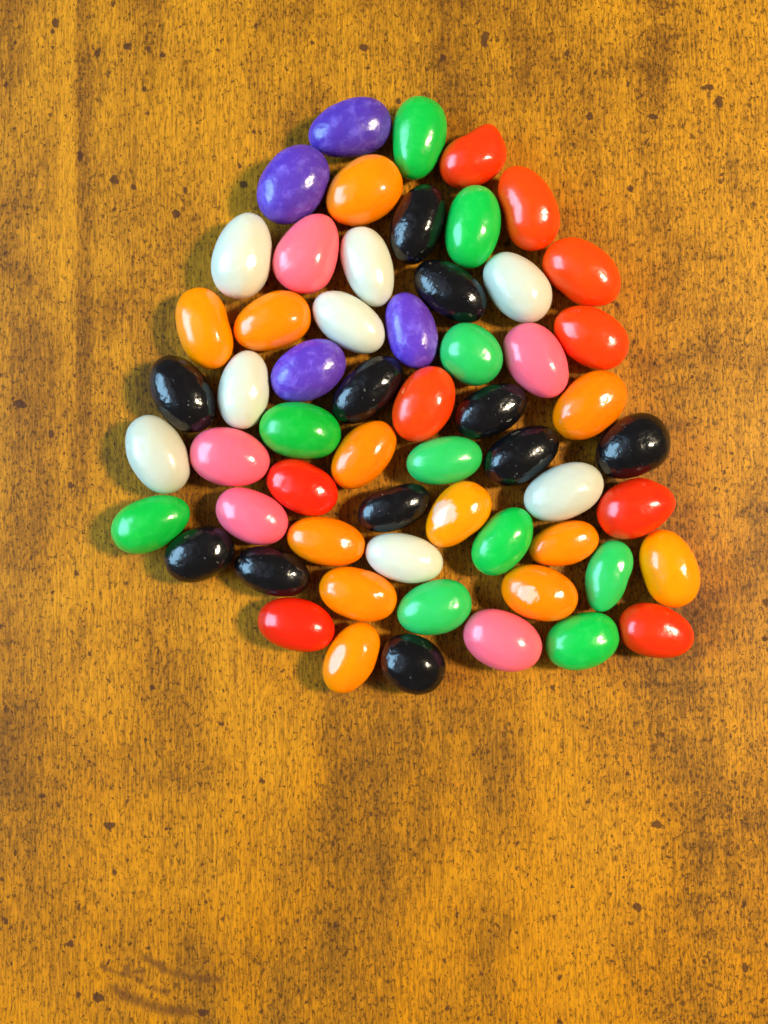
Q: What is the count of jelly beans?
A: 59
